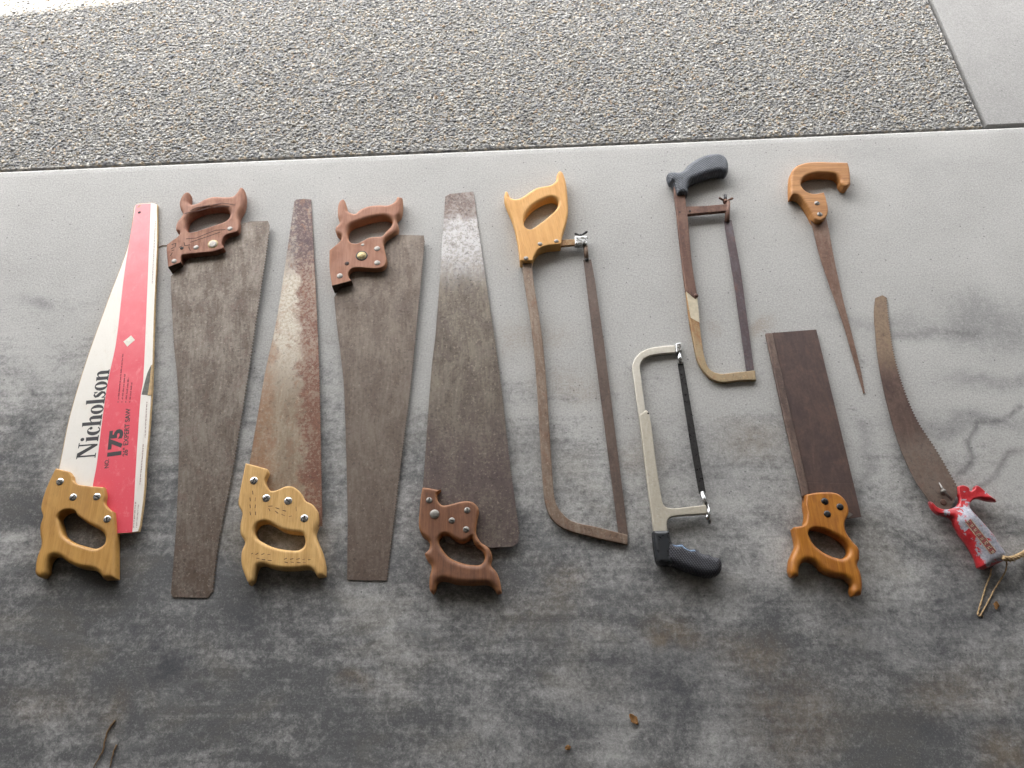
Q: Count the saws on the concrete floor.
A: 11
